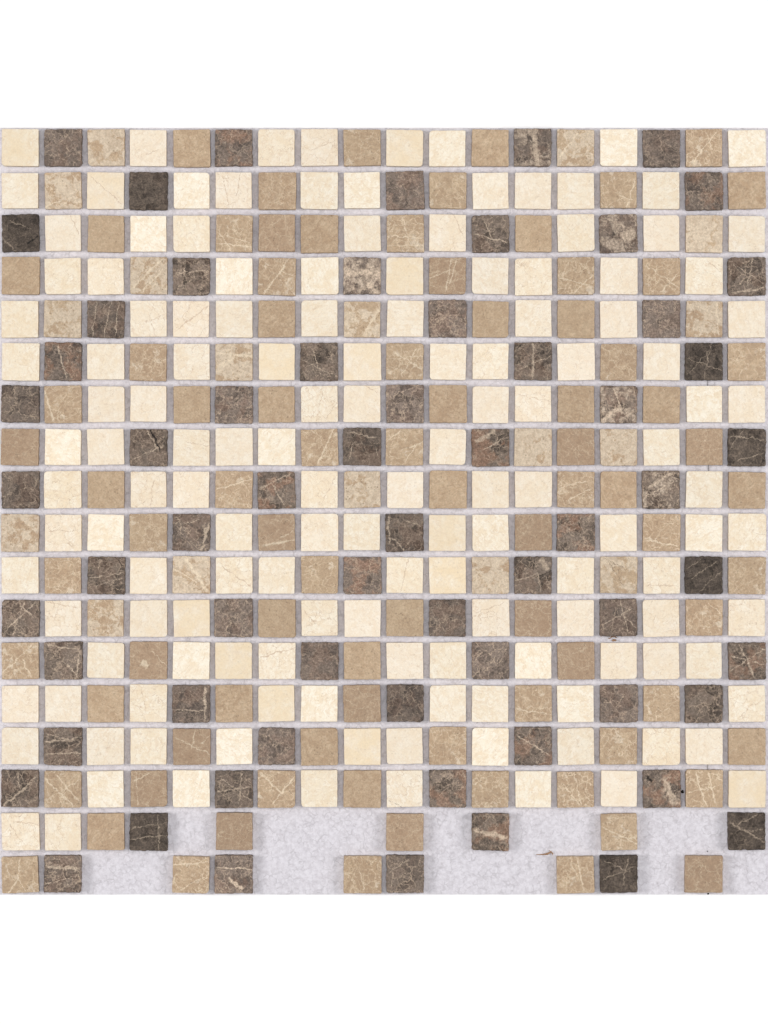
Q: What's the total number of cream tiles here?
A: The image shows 141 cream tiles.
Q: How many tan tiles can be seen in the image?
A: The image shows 101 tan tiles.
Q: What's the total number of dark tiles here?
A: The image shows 64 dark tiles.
